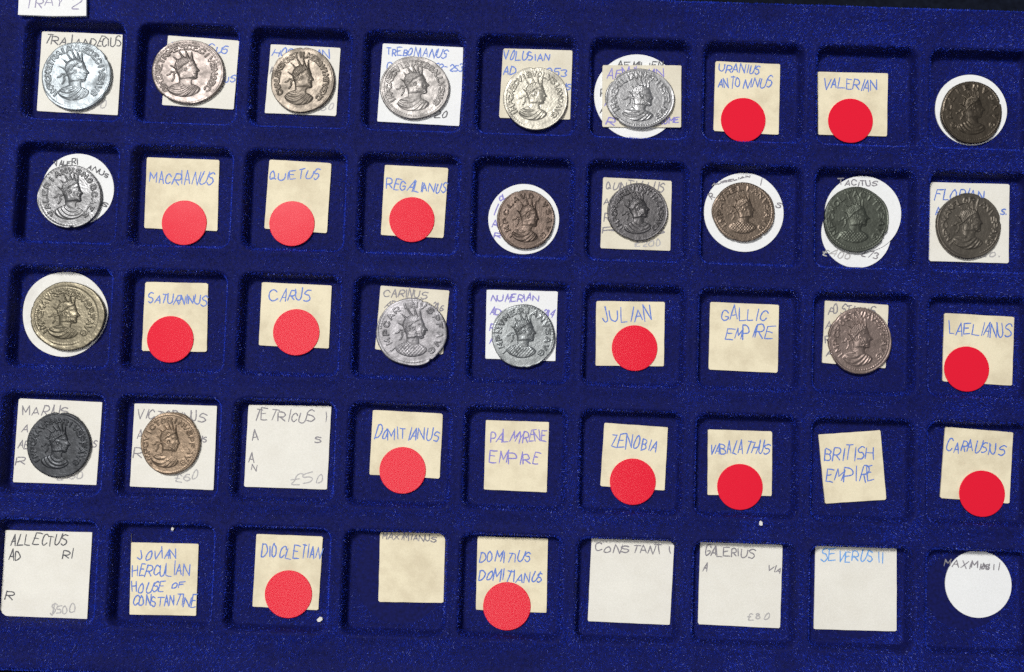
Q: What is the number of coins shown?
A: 19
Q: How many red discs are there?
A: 15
